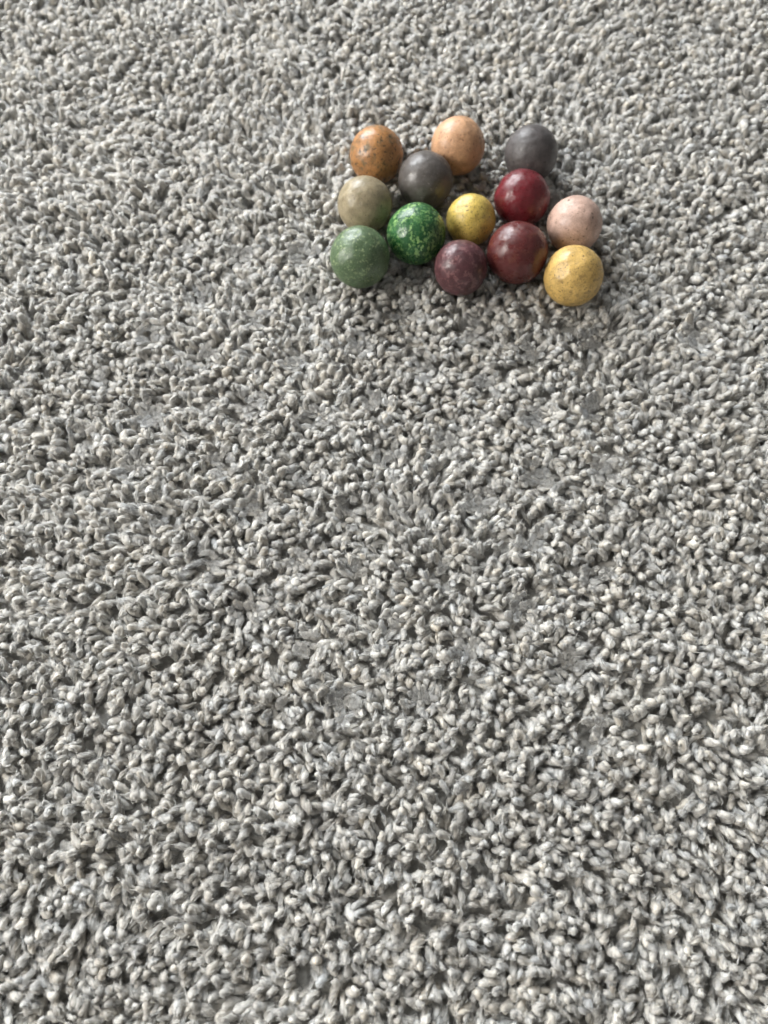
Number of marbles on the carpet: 13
